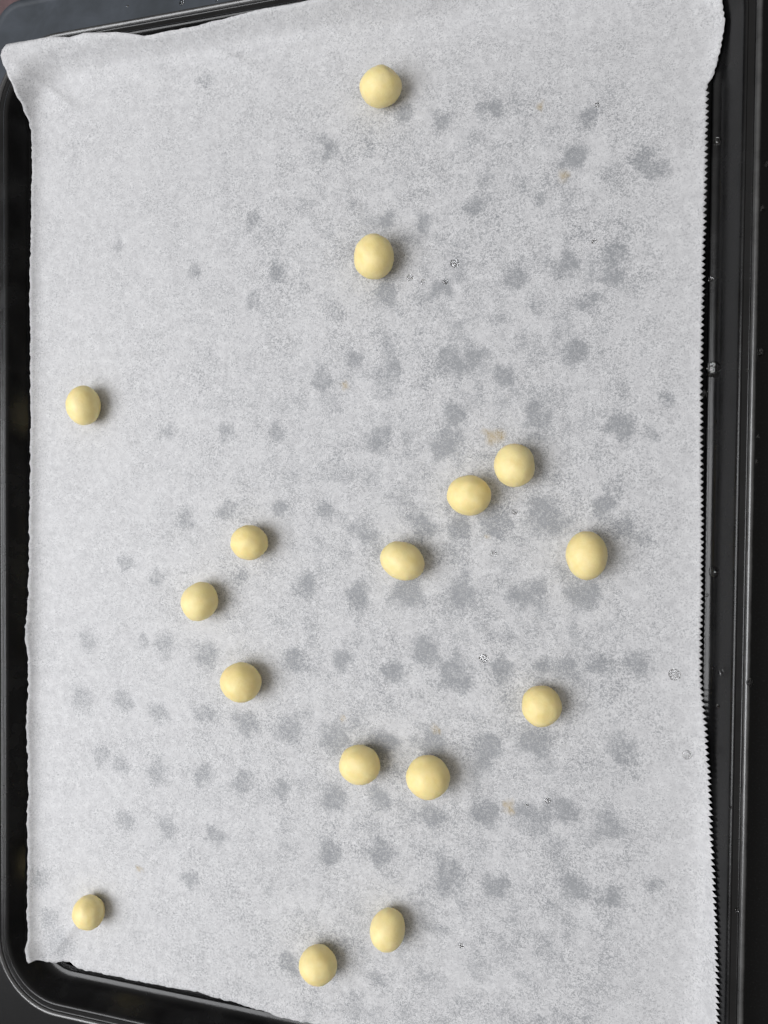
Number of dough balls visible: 16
